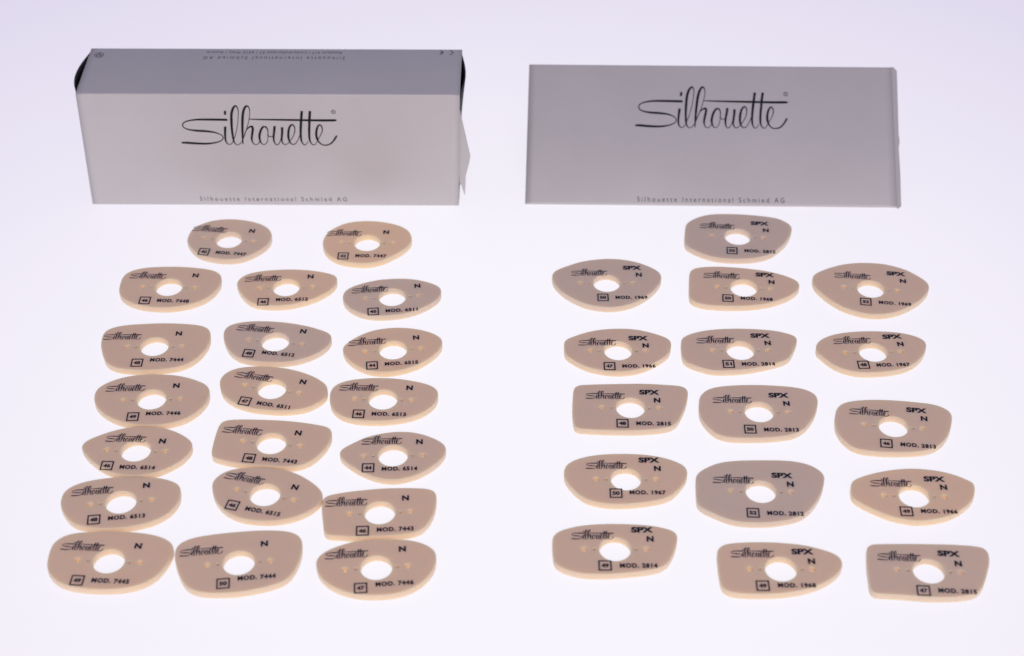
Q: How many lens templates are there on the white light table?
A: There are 36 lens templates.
